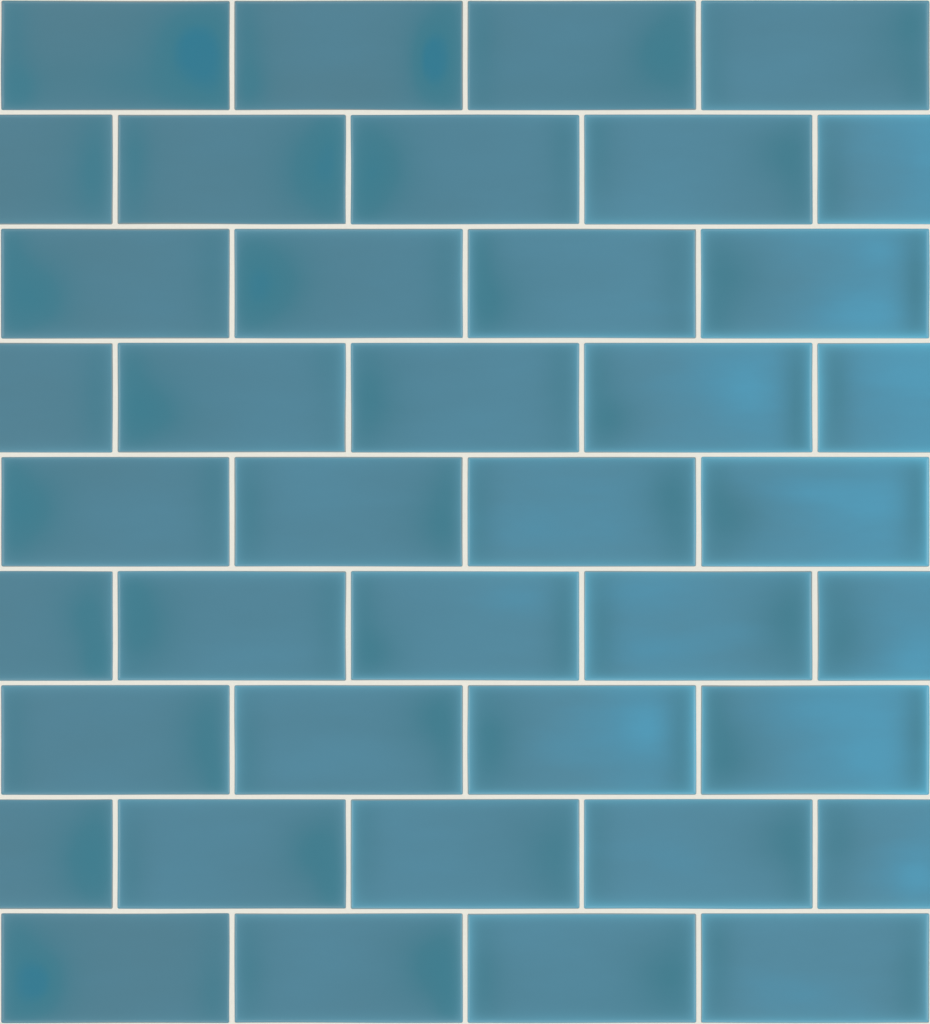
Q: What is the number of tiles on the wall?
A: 40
